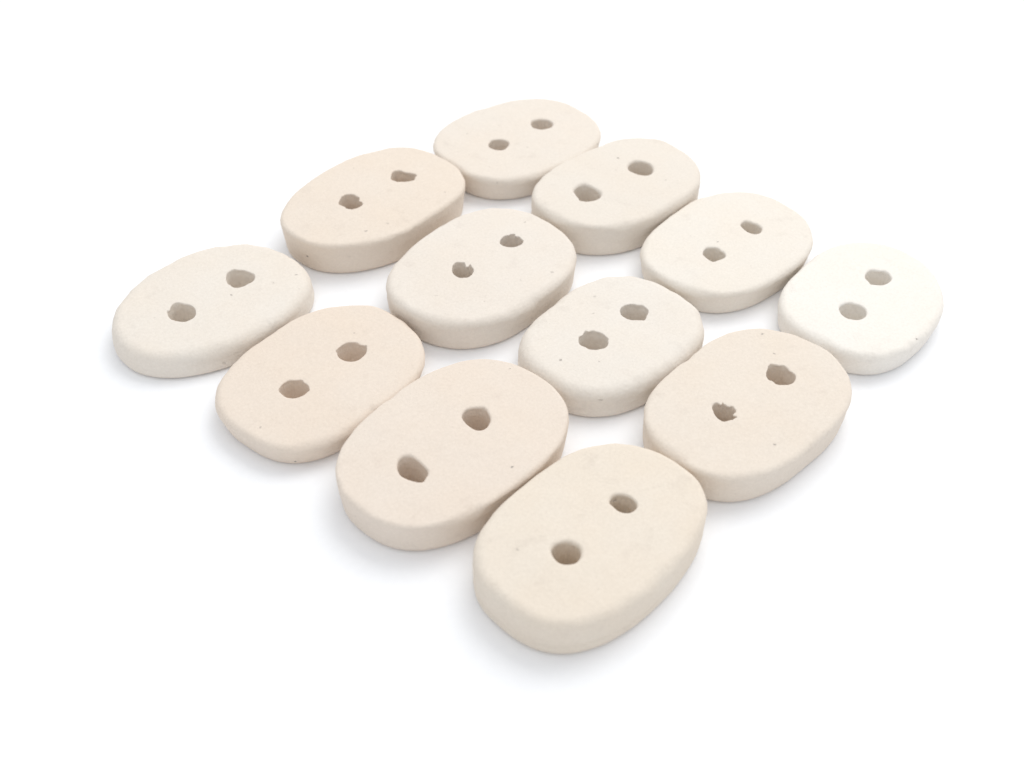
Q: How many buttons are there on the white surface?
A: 12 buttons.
